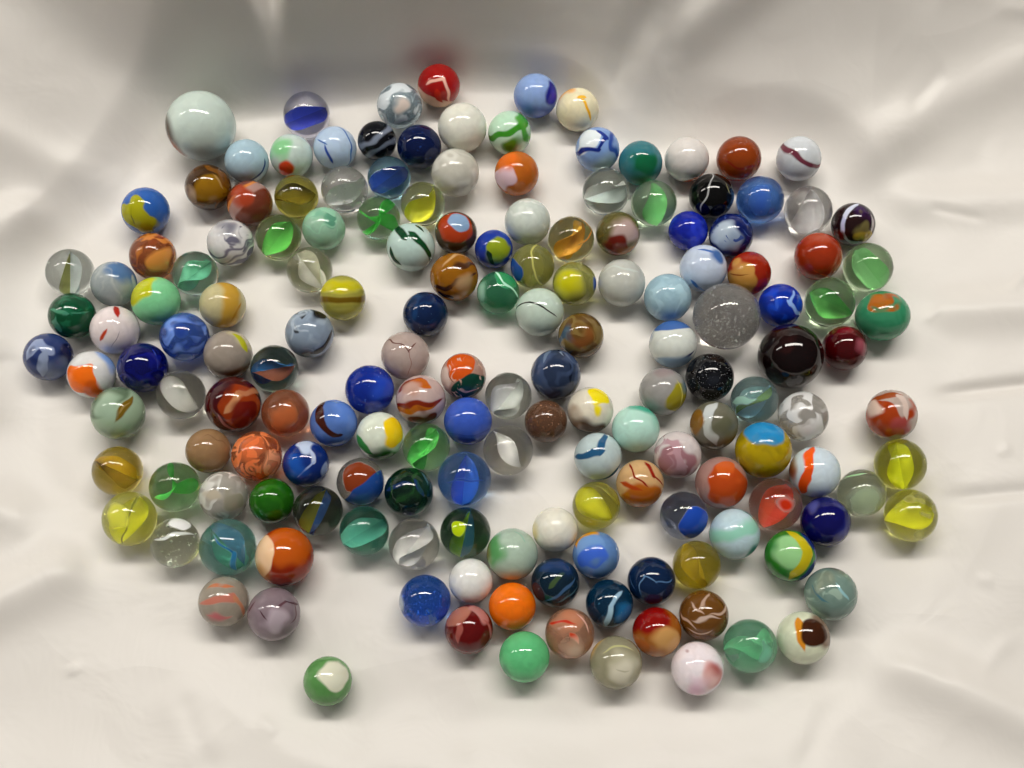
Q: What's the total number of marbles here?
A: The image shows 162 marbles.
